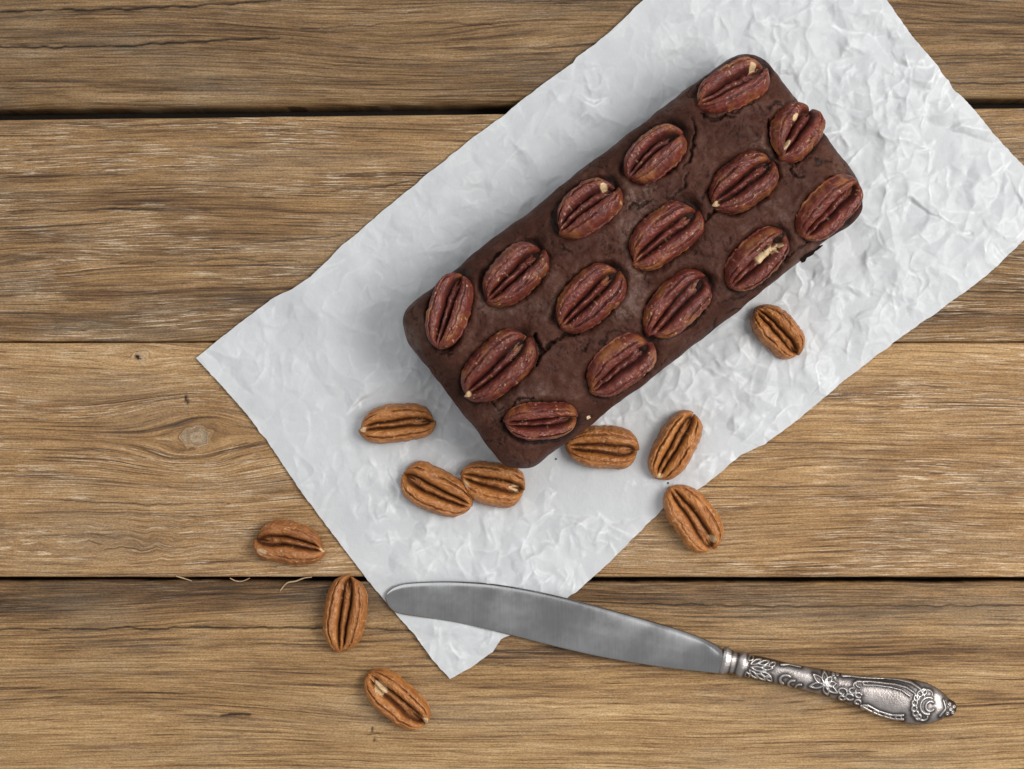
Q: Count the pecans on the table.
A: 25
